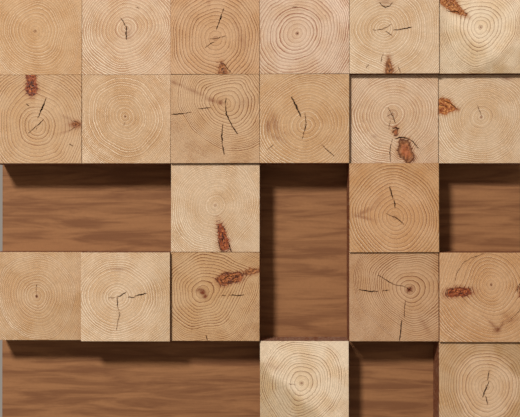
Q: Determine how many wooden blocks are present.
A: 21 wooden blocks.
